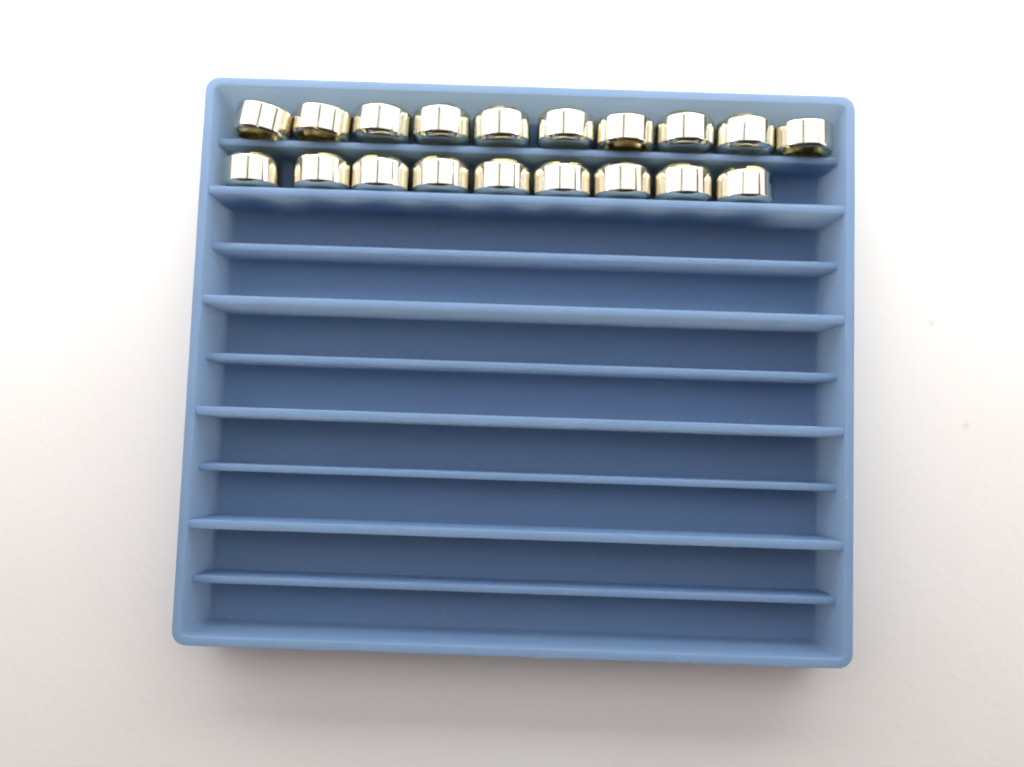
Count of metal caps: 19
